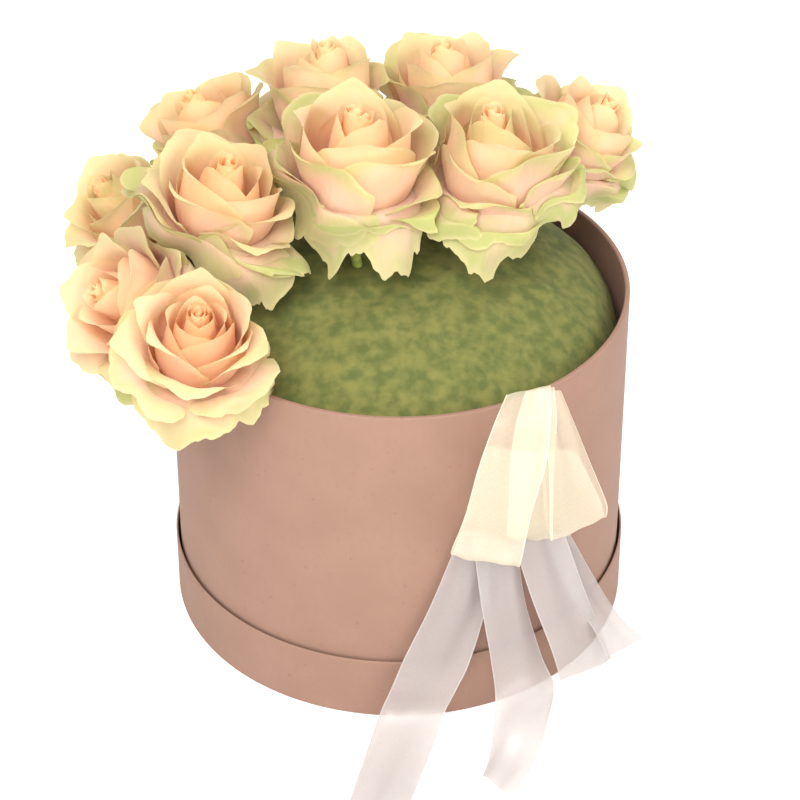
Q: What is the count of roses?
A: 10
